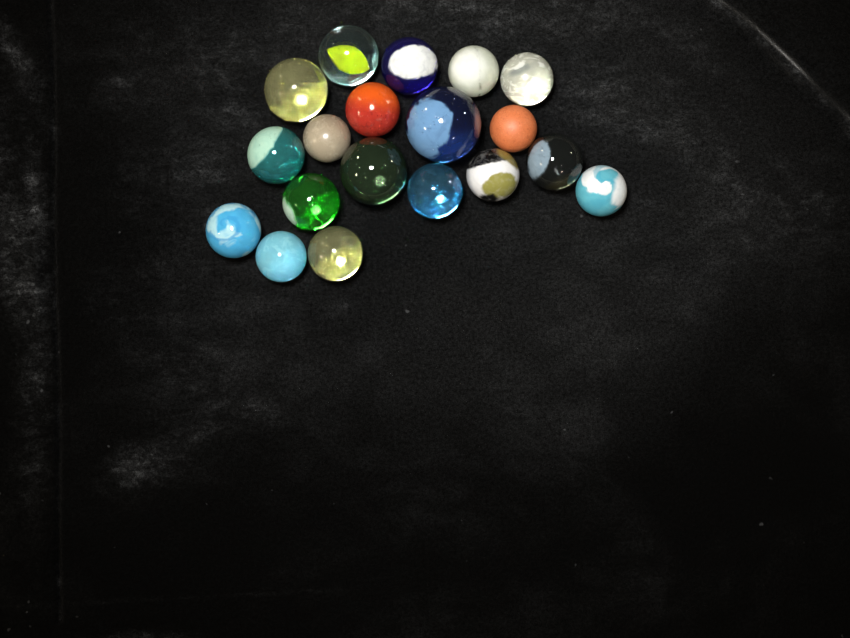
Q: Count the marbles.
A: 19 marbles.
